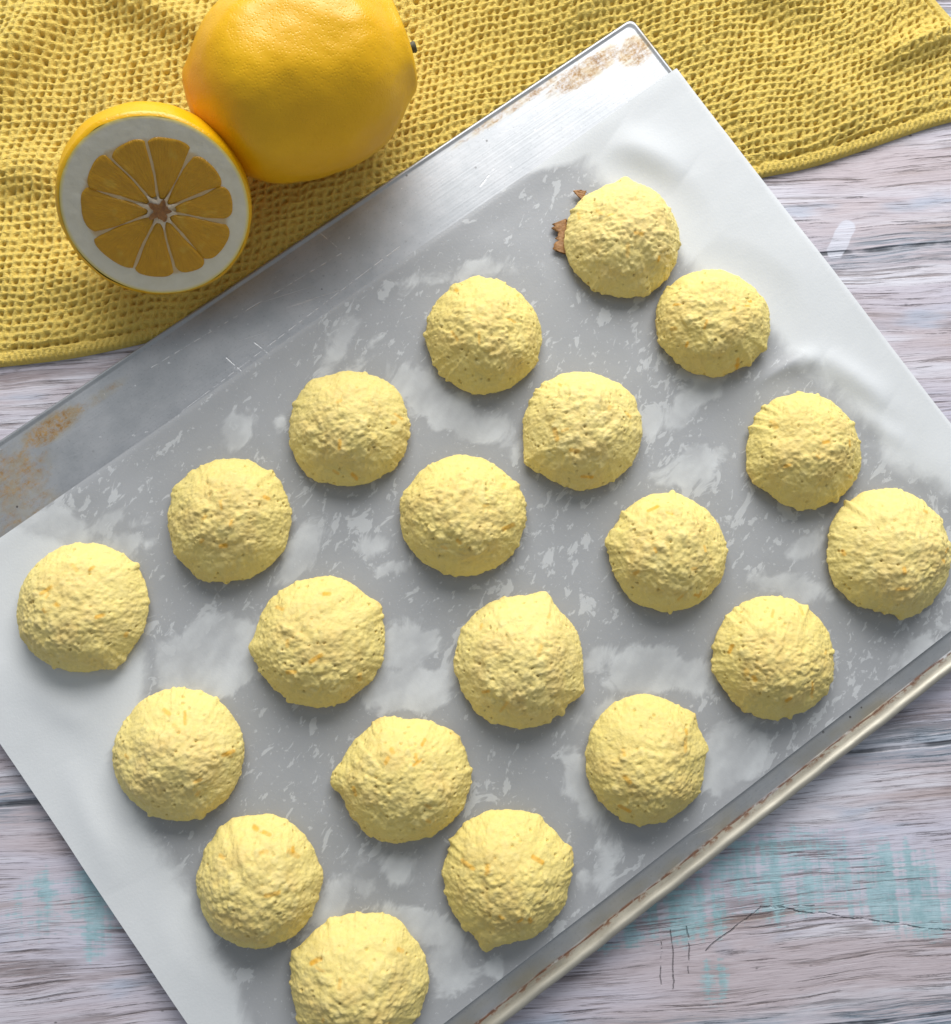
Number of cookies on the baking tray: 20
